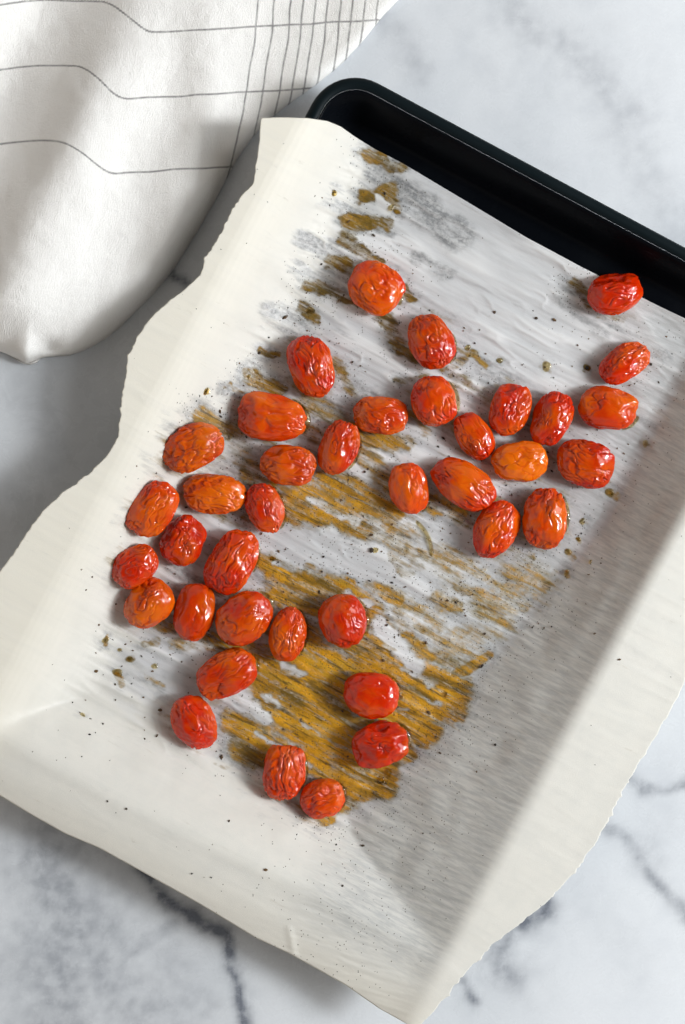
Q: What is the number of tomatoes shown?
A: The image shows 38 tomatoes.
